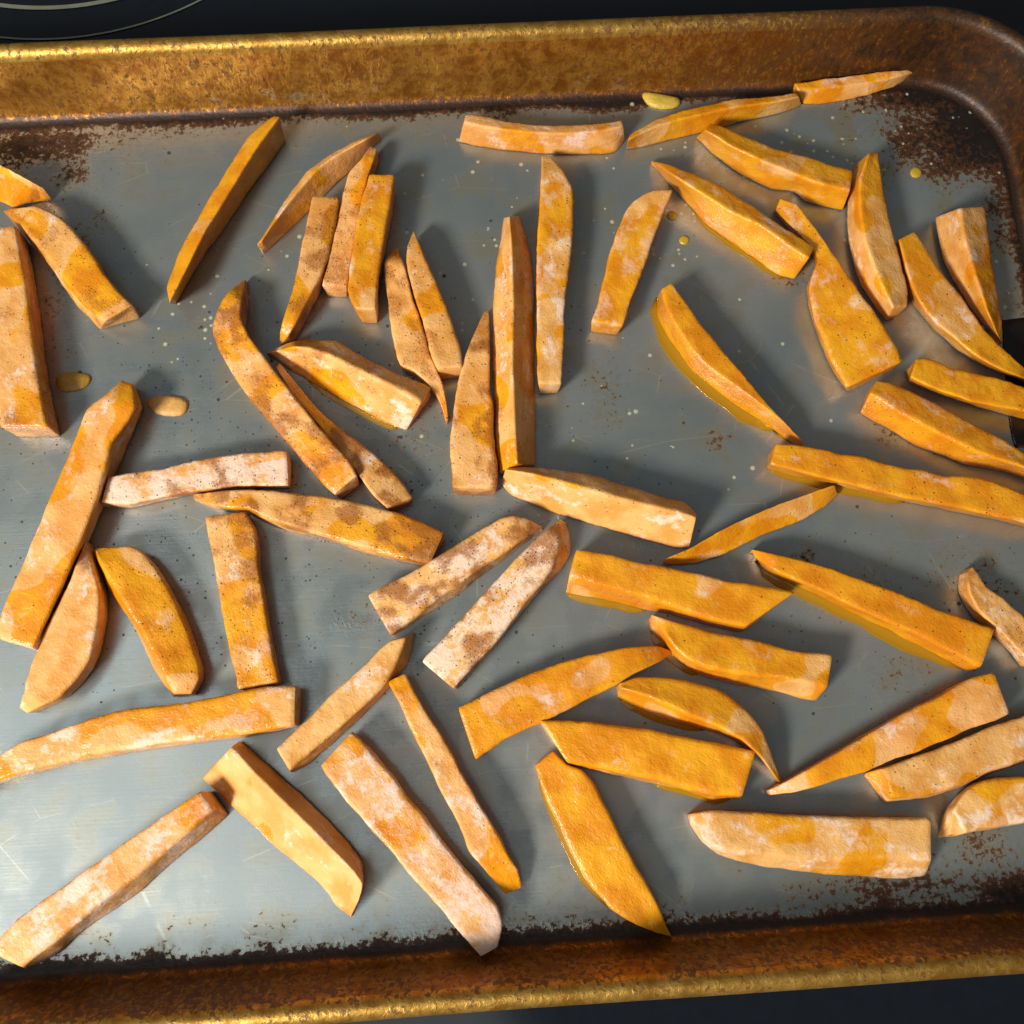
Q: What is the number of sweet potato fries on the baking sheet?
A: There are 58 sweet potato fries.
